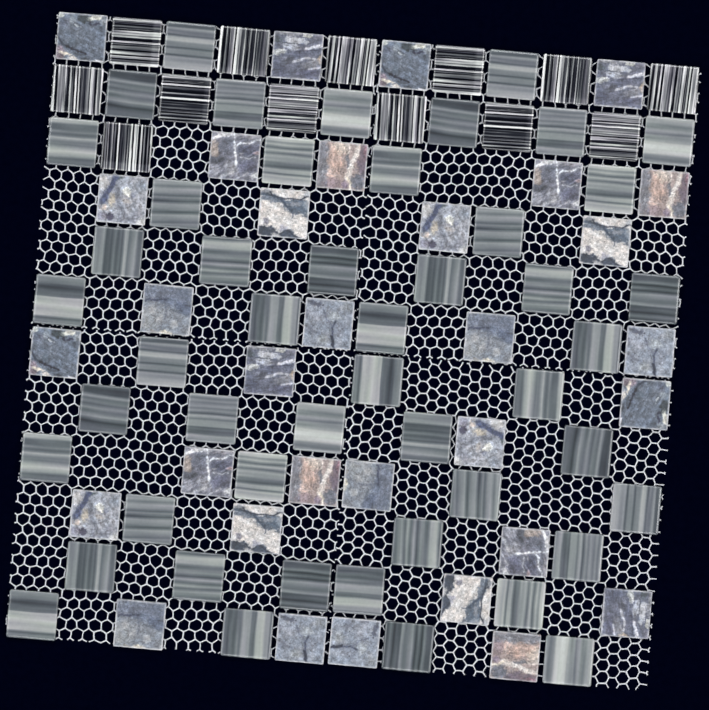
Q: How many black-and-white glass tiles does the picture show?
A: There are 13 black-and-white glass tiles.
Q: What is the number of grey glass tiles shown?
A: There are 48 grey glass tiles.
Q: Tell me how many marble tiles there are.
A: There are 32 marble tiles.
